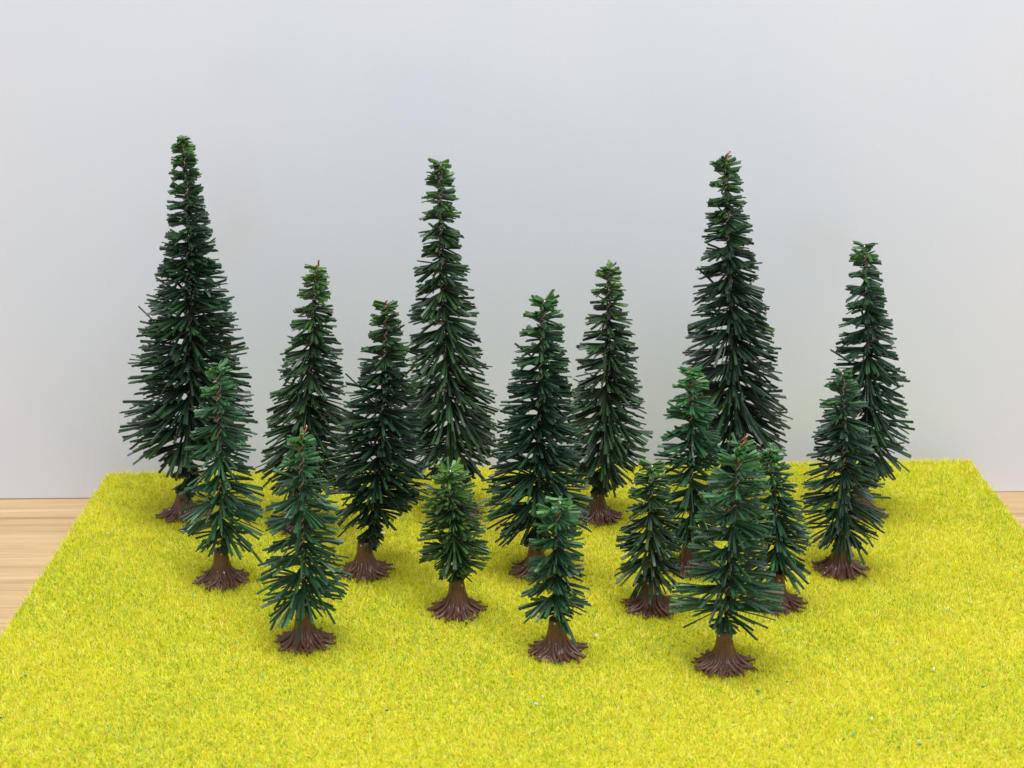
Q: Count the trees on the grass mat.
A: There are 17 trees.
